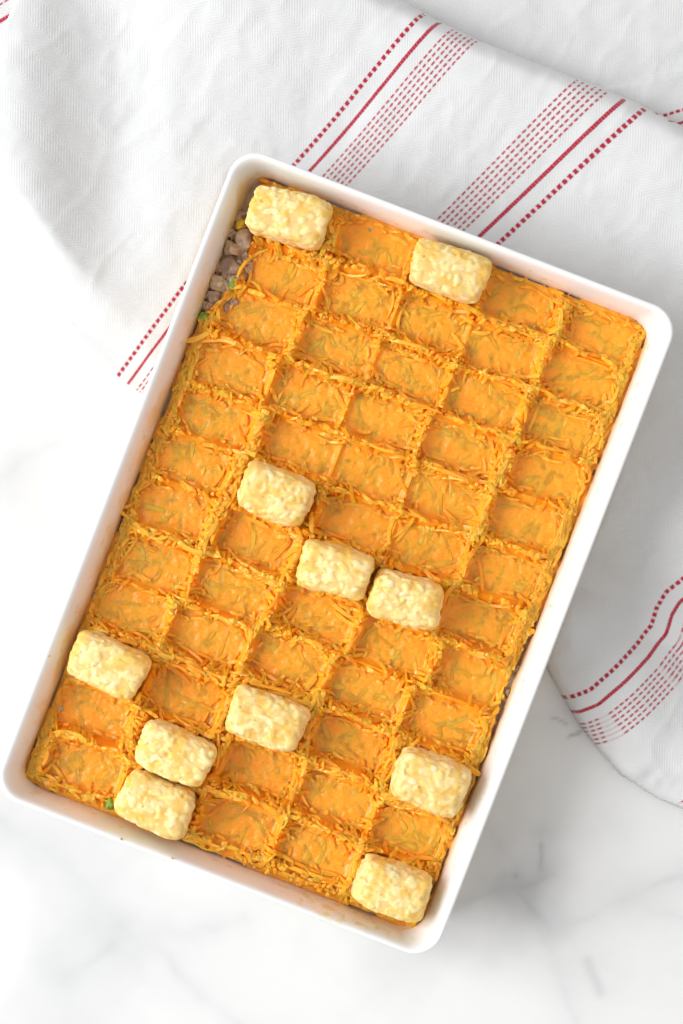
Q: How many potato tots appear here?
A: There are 11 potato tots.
